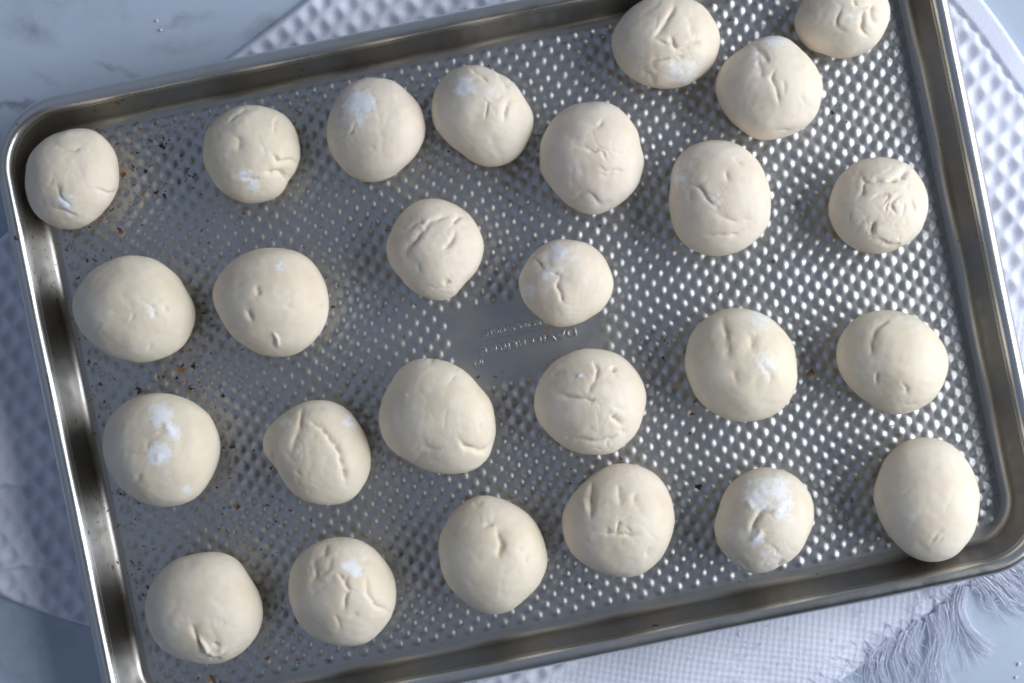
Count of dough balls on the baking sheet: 26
